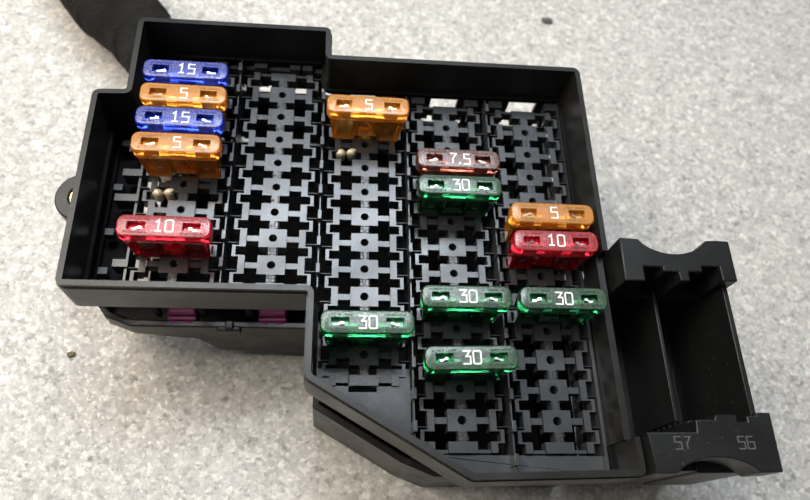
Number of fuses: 14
